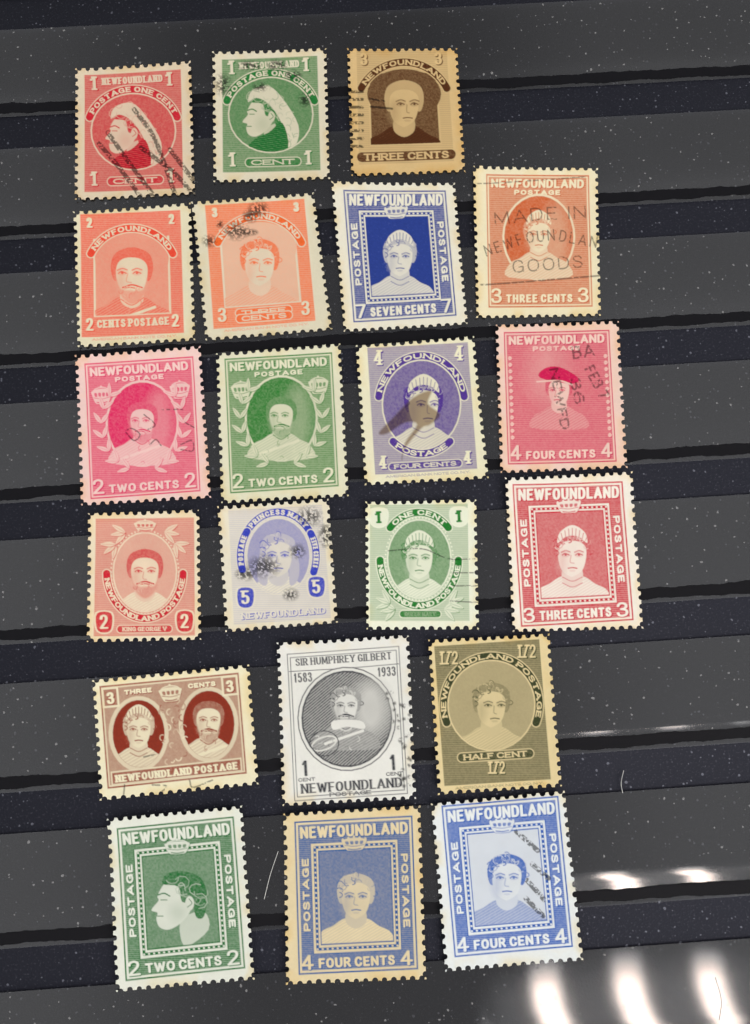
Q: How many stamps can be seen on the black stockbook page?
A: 21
